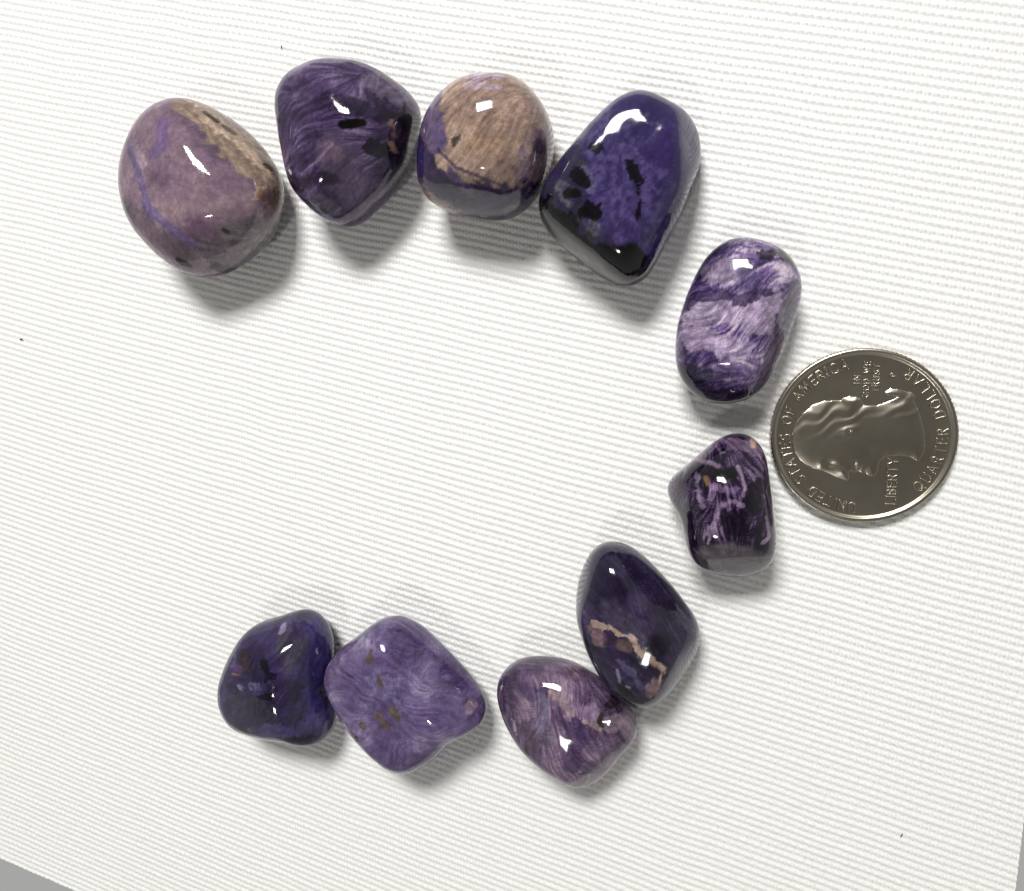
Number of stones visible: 10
